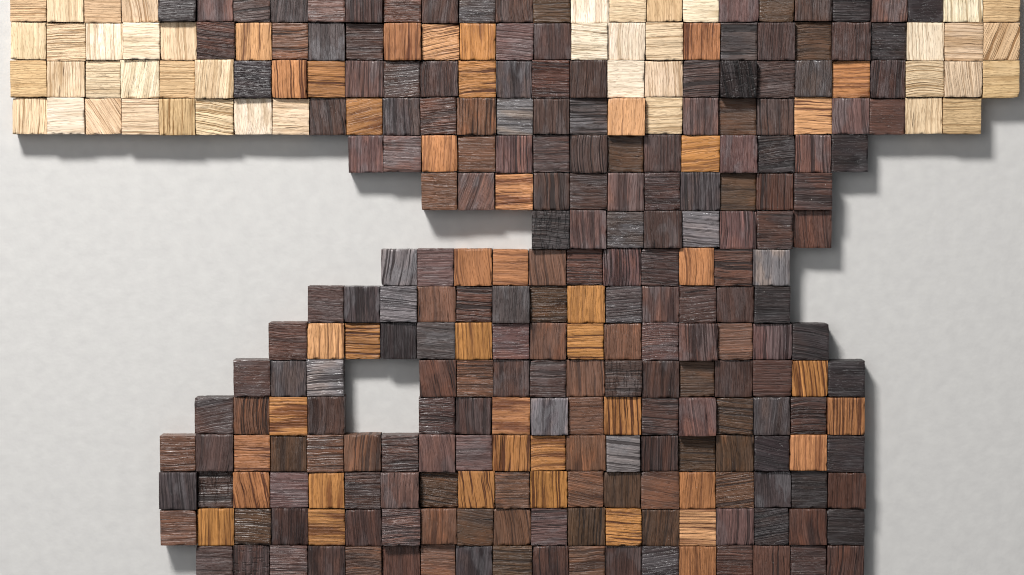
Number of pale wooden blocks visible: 43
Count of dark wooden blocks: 200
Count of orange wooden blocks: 42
